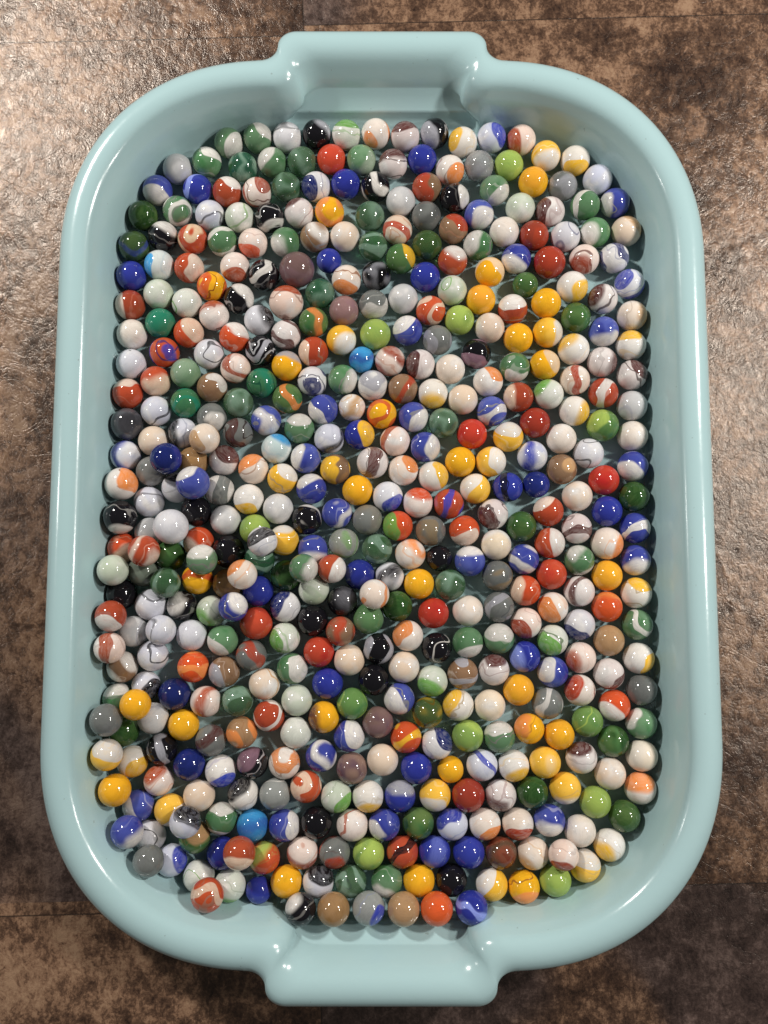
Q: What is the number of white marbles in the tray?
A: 171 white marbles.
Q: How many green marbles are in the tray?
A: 78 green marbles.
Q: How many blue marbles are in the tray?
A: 56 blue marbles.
